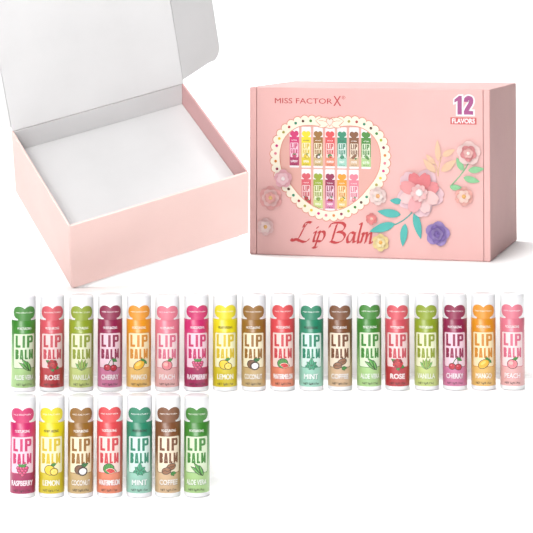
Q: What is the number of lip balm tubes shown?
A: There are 25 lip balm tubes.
